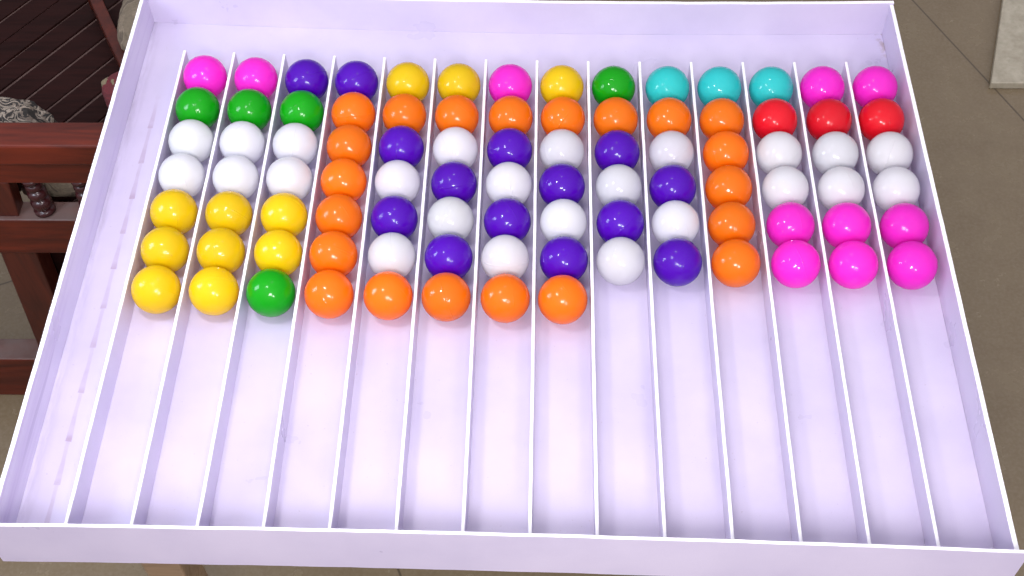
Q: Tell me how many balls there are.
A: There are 92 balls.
